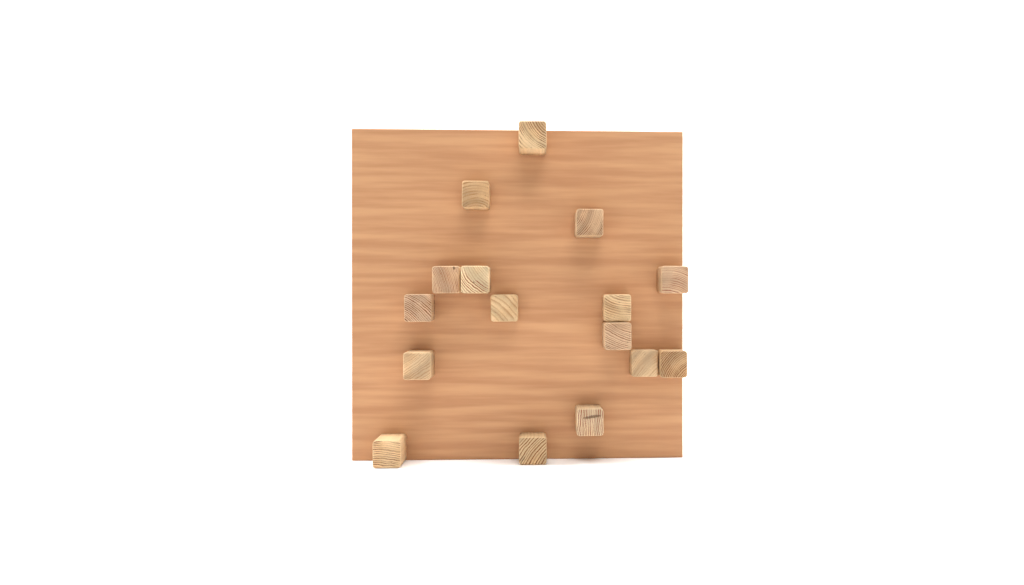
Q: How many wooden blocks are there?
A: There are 16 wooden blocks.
